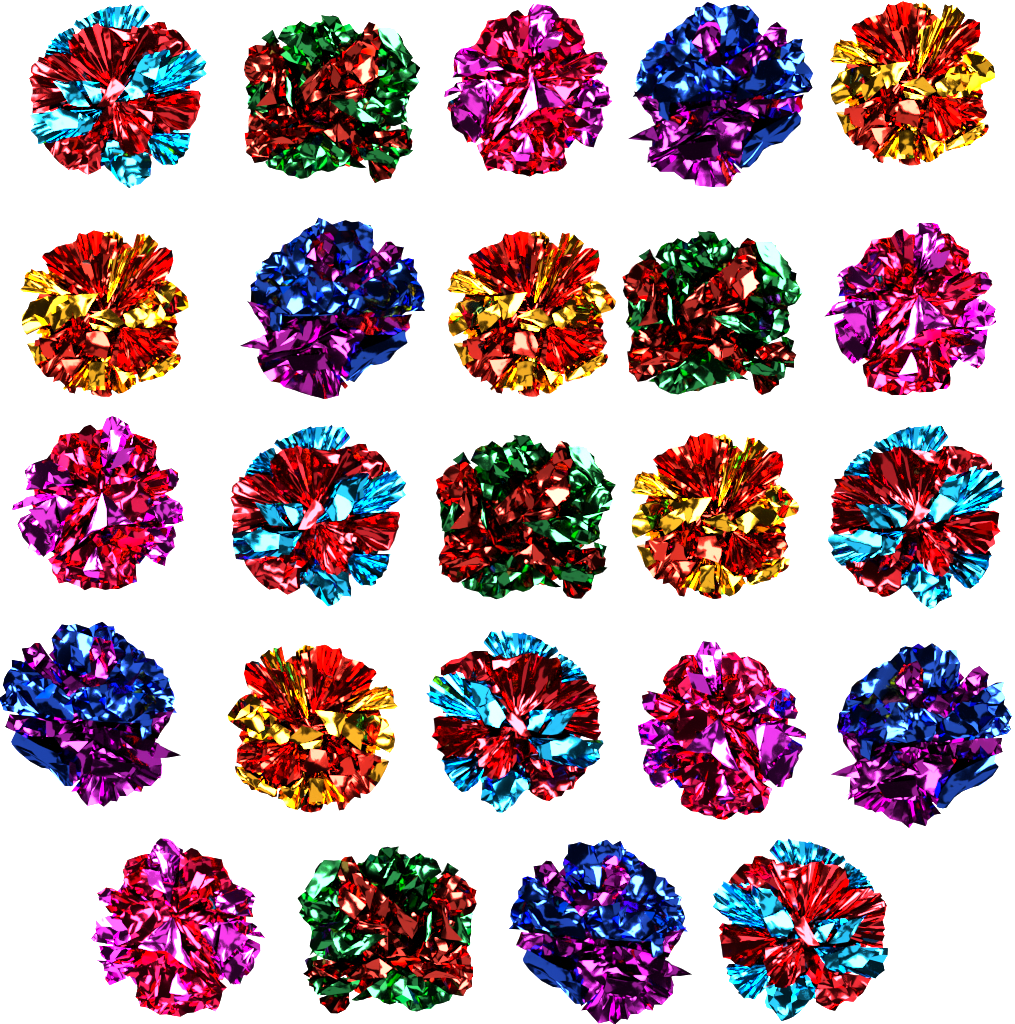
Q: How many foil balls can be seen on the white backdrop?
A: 24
